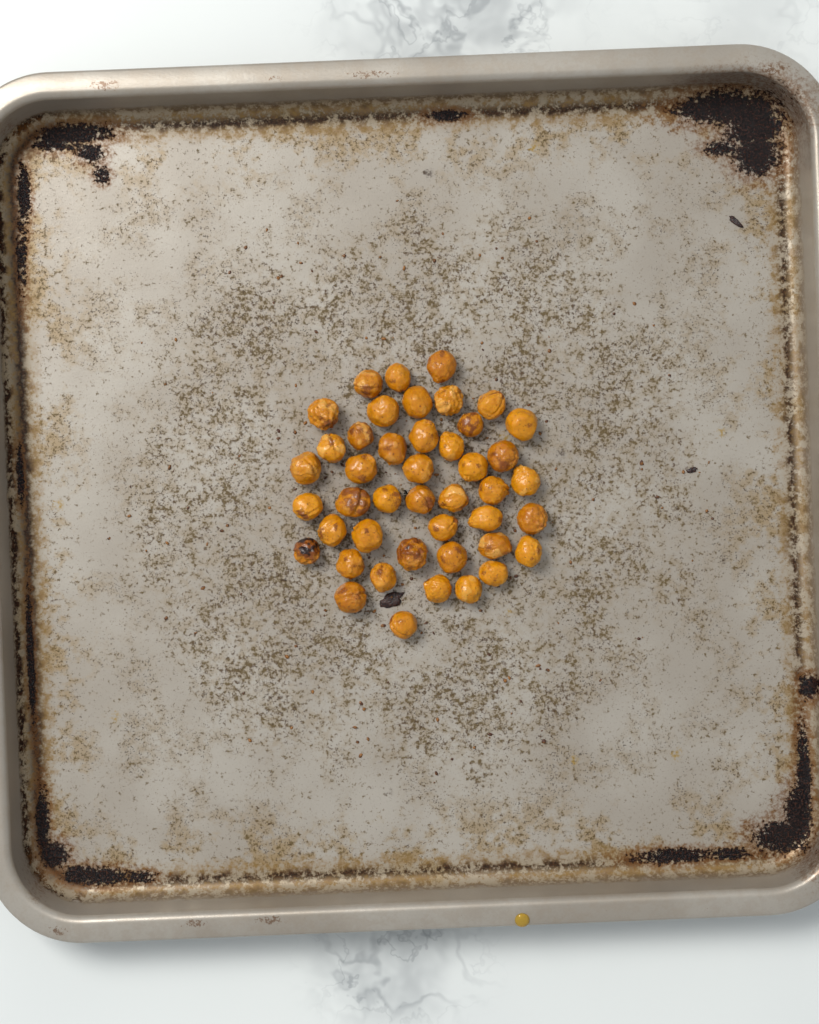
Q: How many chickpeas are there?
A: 44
